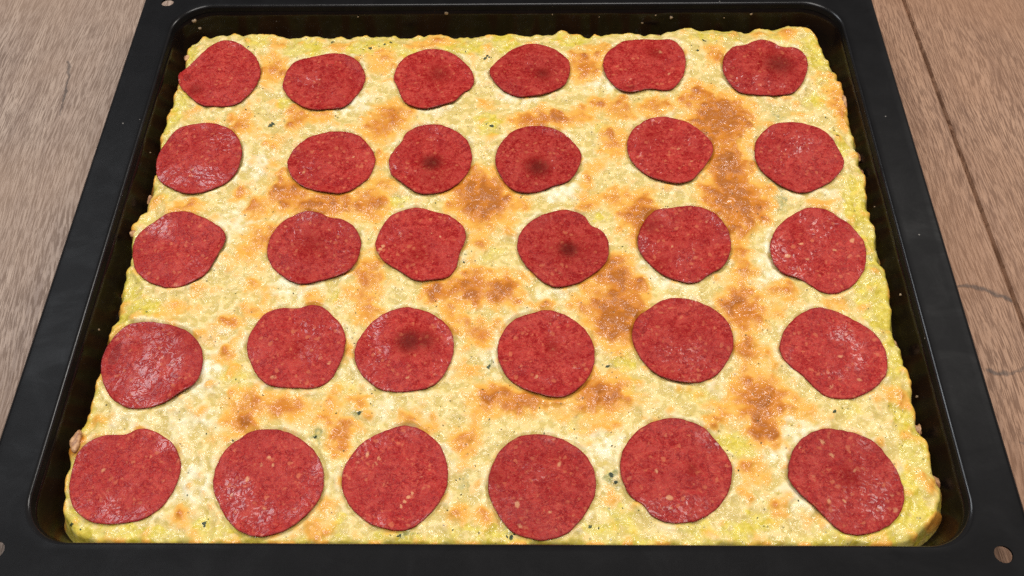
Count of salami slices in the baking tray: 30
